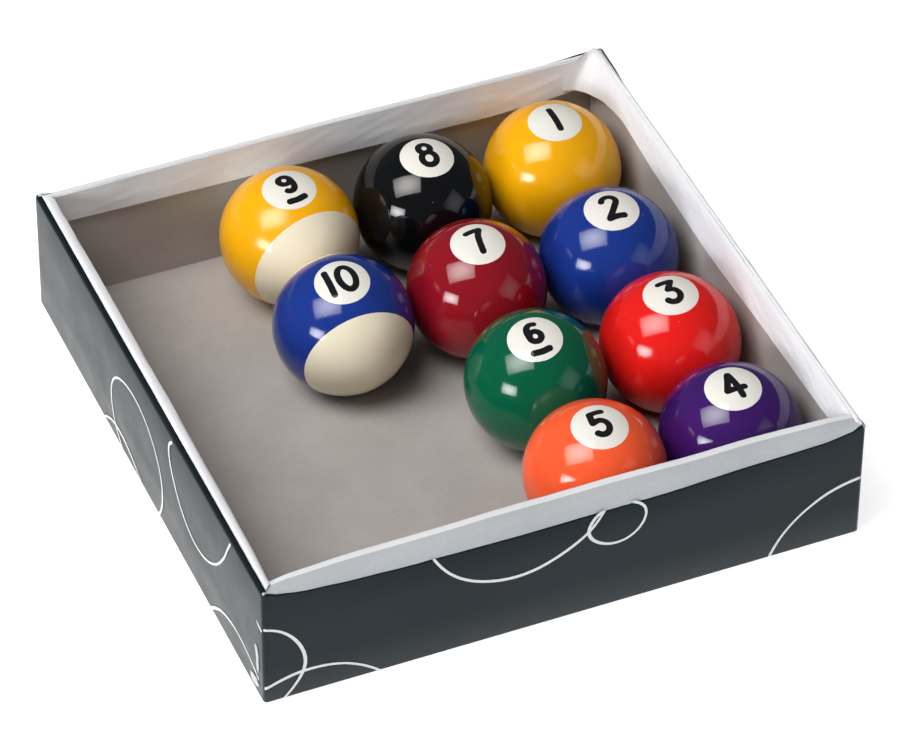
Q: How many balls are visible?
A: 10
